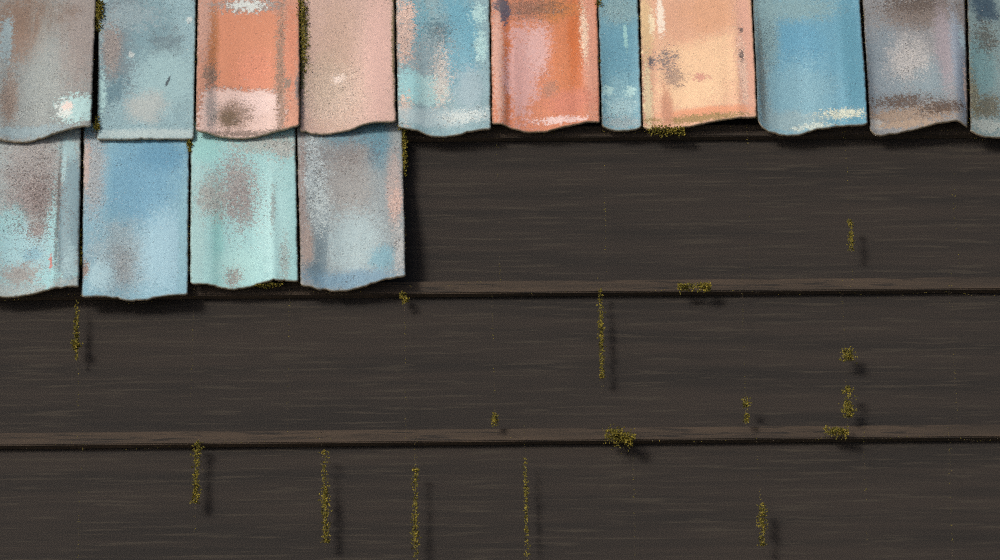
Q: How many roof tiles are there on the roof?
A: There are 15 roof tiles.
